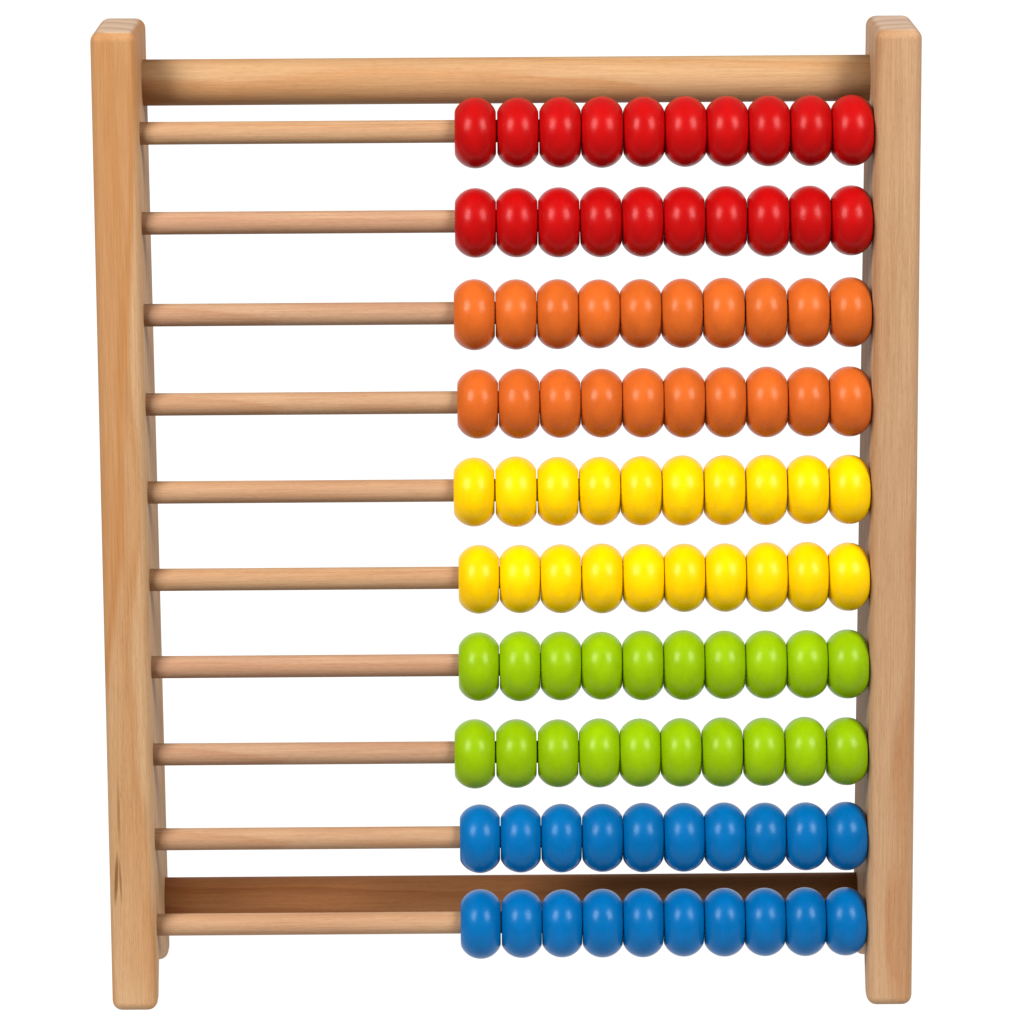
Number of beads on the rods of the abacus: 100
